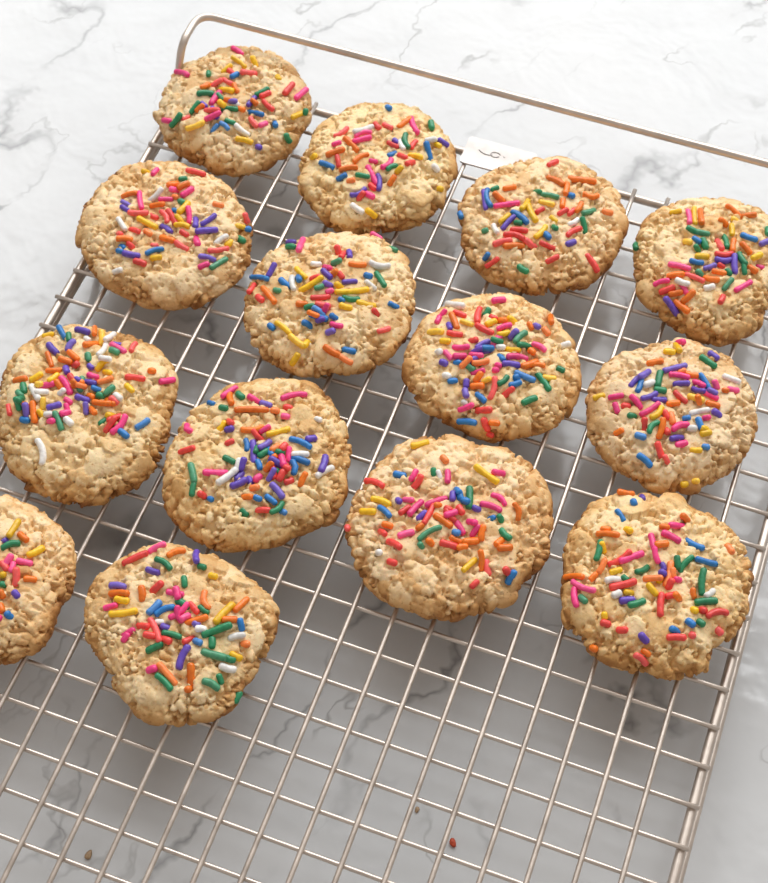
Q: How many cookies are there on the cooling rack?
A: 14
